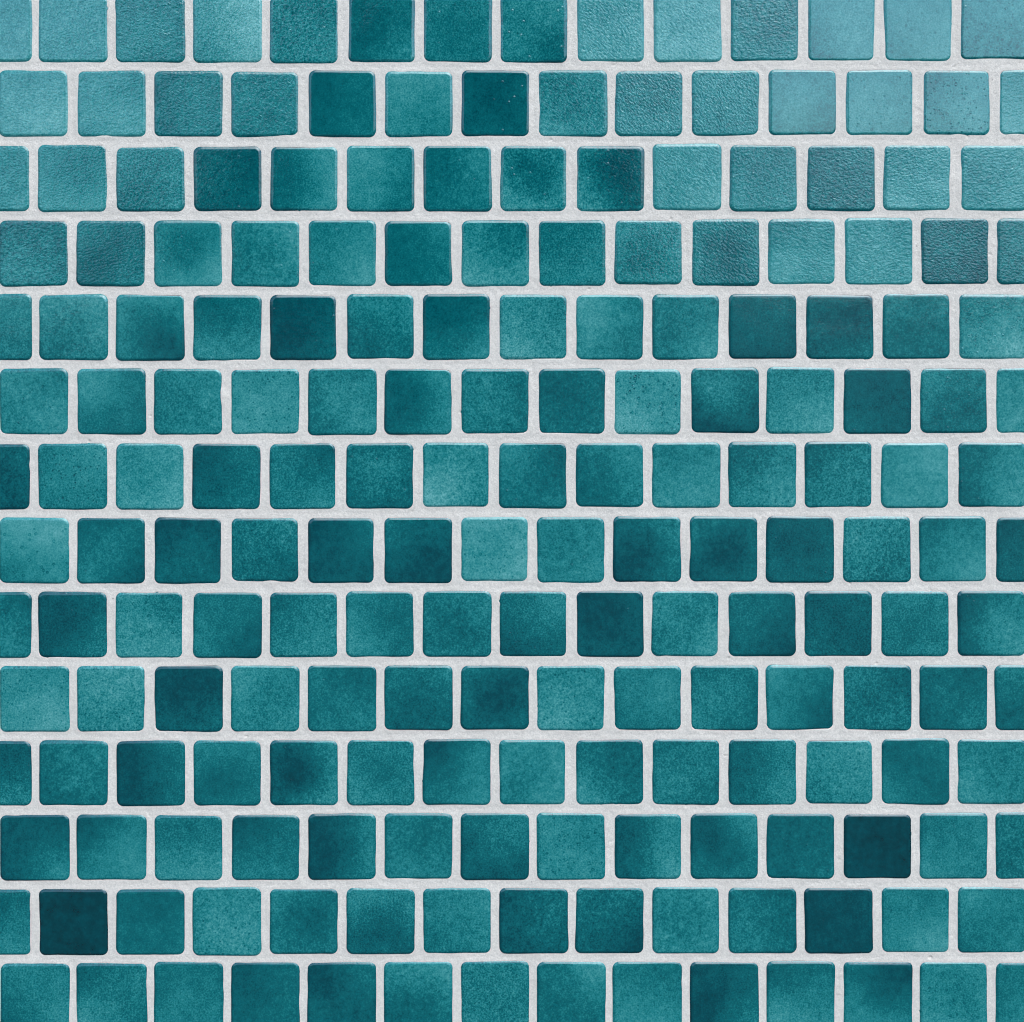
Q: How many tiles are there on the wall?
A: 196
